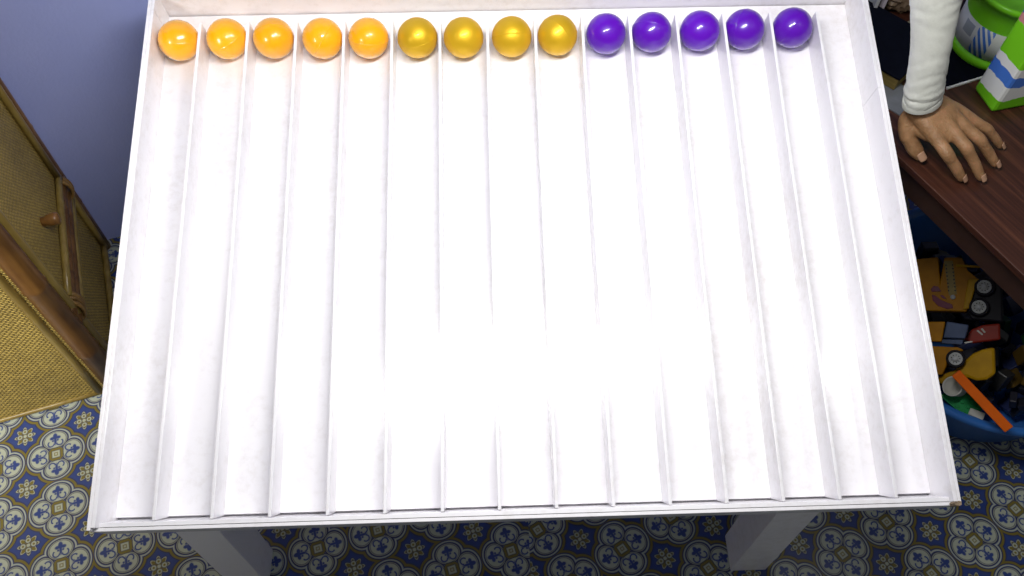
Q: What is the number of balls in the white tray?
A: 14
